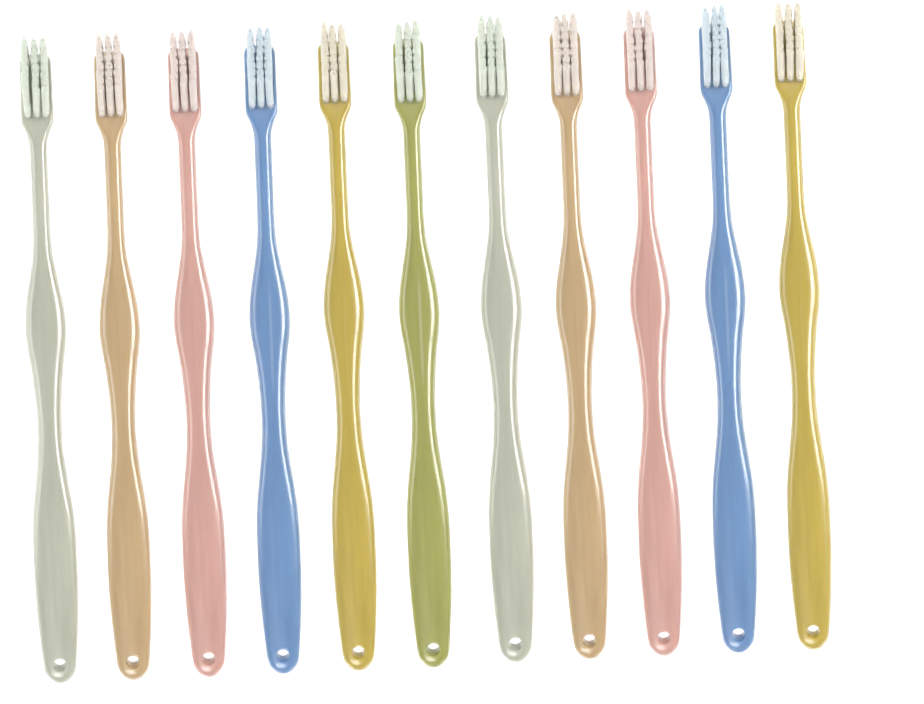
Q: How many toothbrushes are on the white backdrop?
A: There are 11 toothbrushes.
